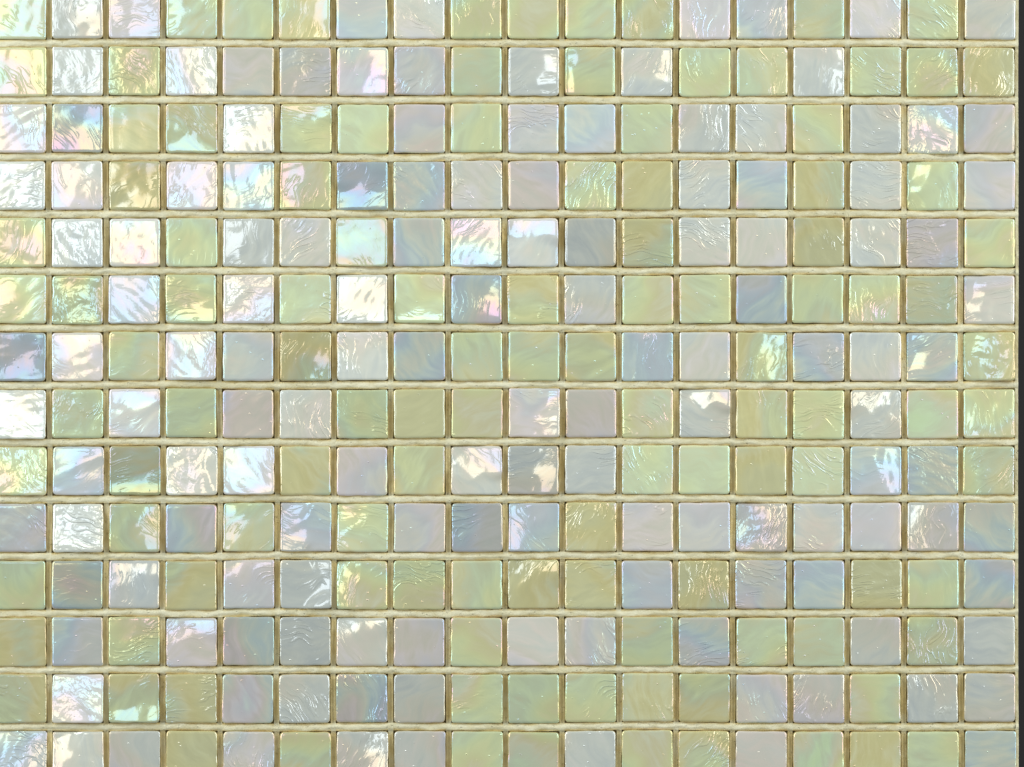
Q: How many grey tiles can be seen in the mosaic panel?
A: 138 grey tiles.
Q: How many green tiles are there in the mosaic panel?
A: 114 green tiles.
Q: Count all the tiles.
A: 252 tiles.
